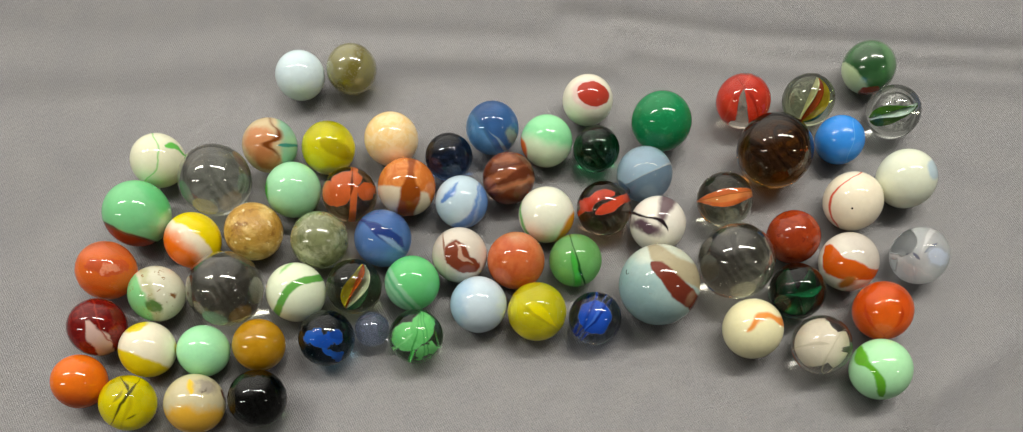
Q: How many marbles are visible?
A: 69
